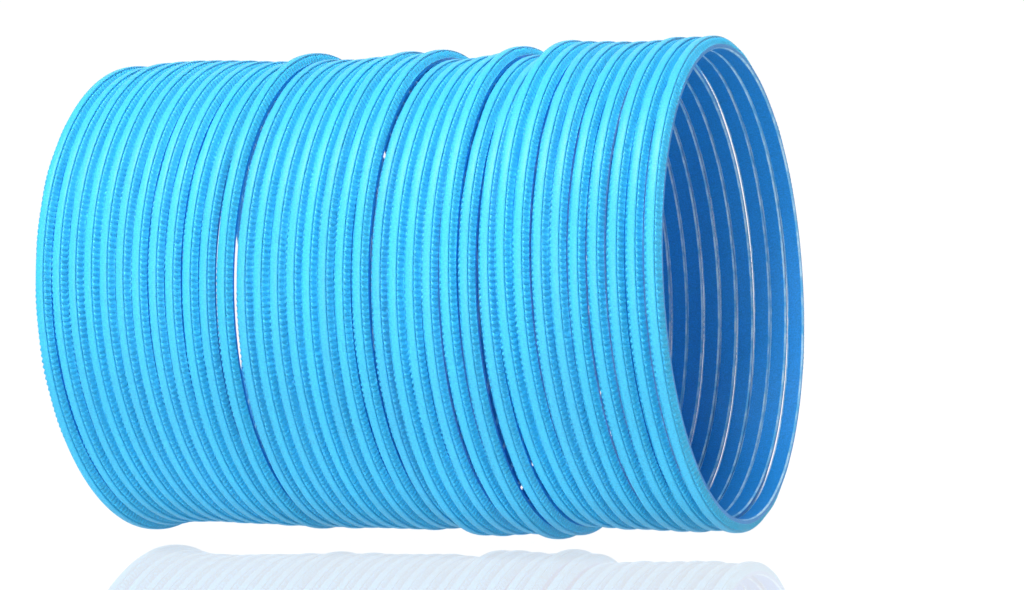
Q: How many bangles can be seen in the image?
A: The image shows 36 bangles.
